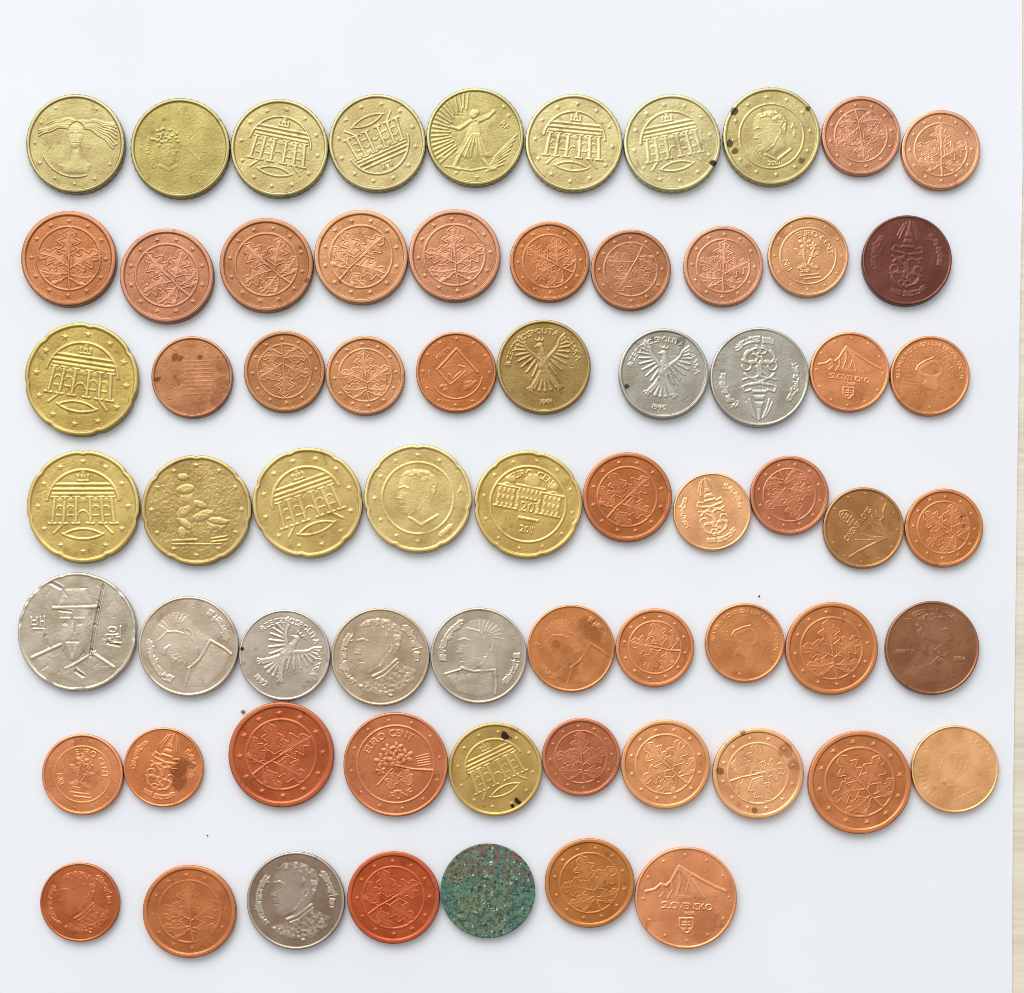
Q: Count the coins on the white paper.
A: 67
